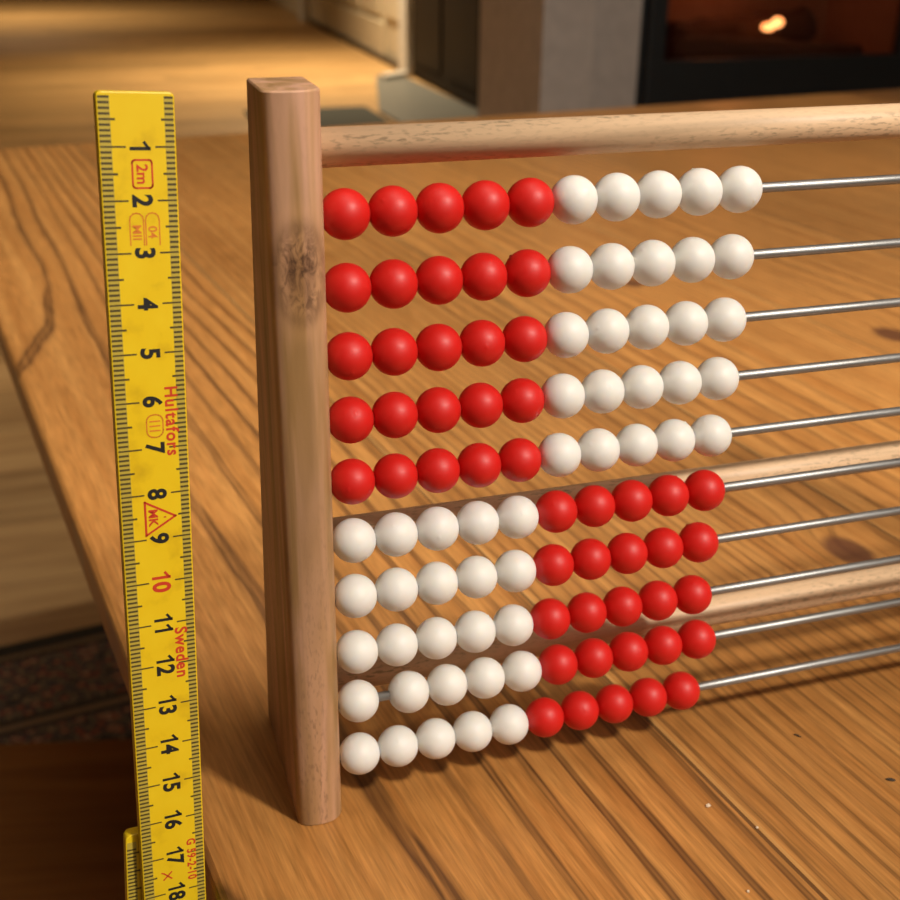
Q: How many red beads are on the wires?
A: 50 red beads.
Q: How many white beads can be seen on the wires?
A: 50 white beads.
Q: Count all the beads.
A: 100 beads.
